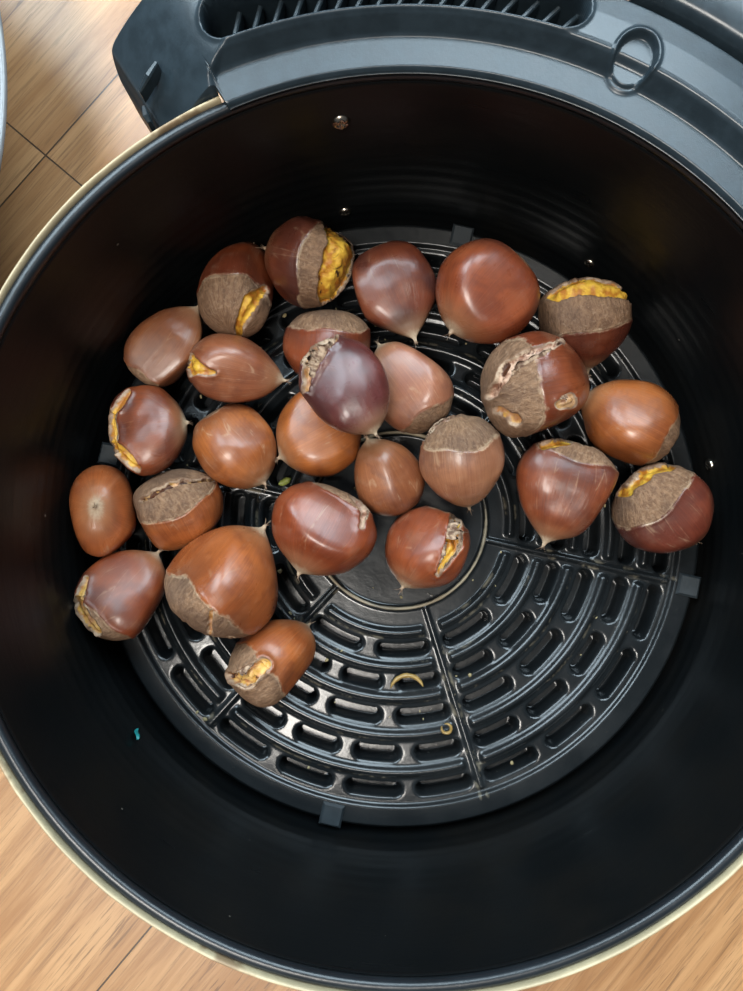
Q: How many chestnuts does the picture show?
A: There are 26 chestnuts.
